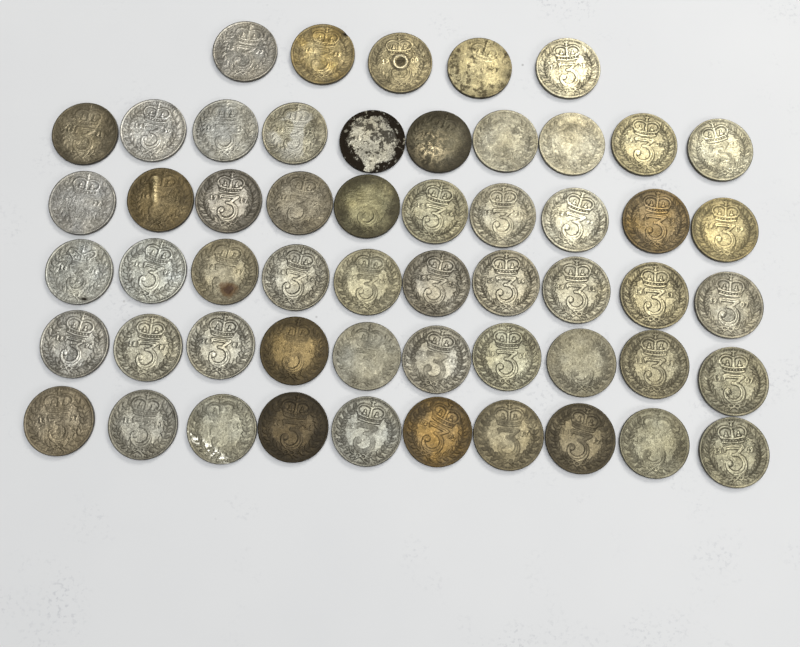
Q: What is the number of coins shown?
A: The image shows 55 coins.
